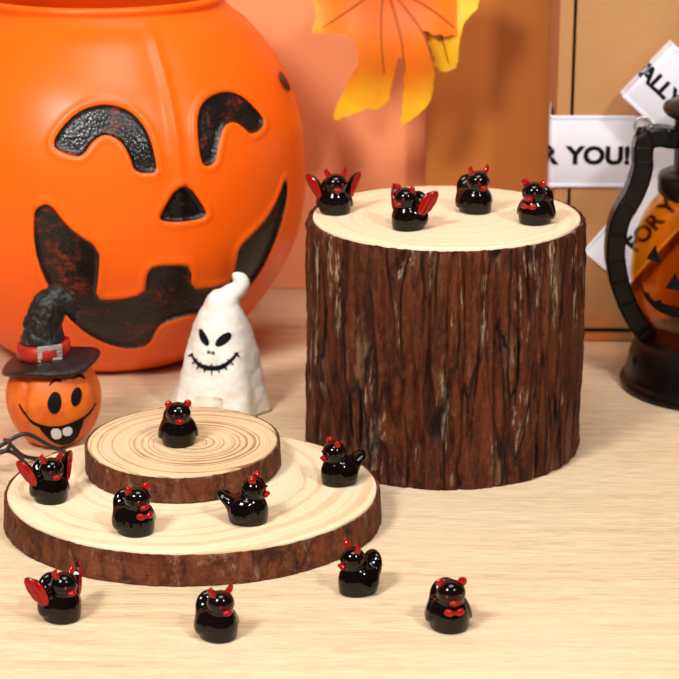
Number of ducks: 13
